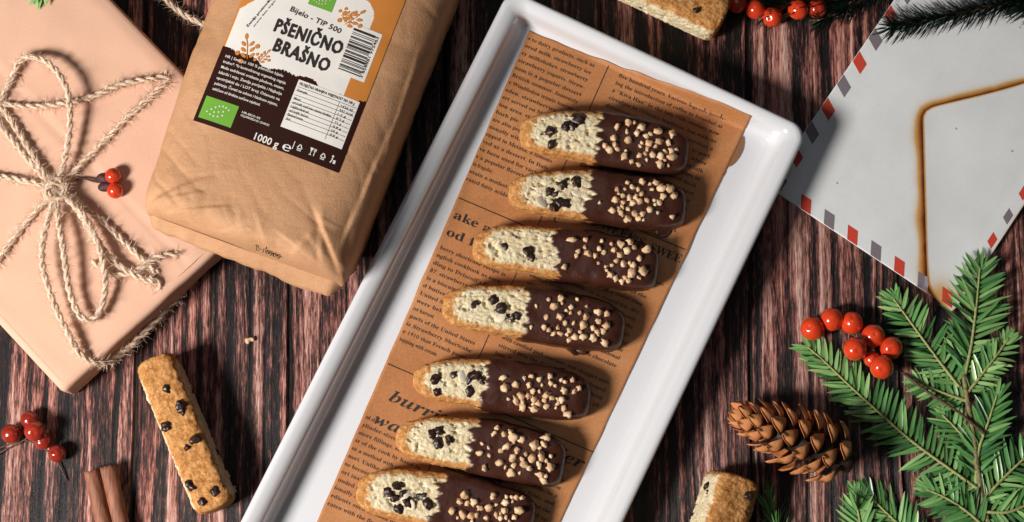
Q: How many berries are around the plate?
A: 20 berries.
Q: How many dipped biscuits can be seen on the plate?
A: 7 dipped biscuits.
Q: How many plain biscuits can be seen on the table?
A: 3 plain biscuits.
